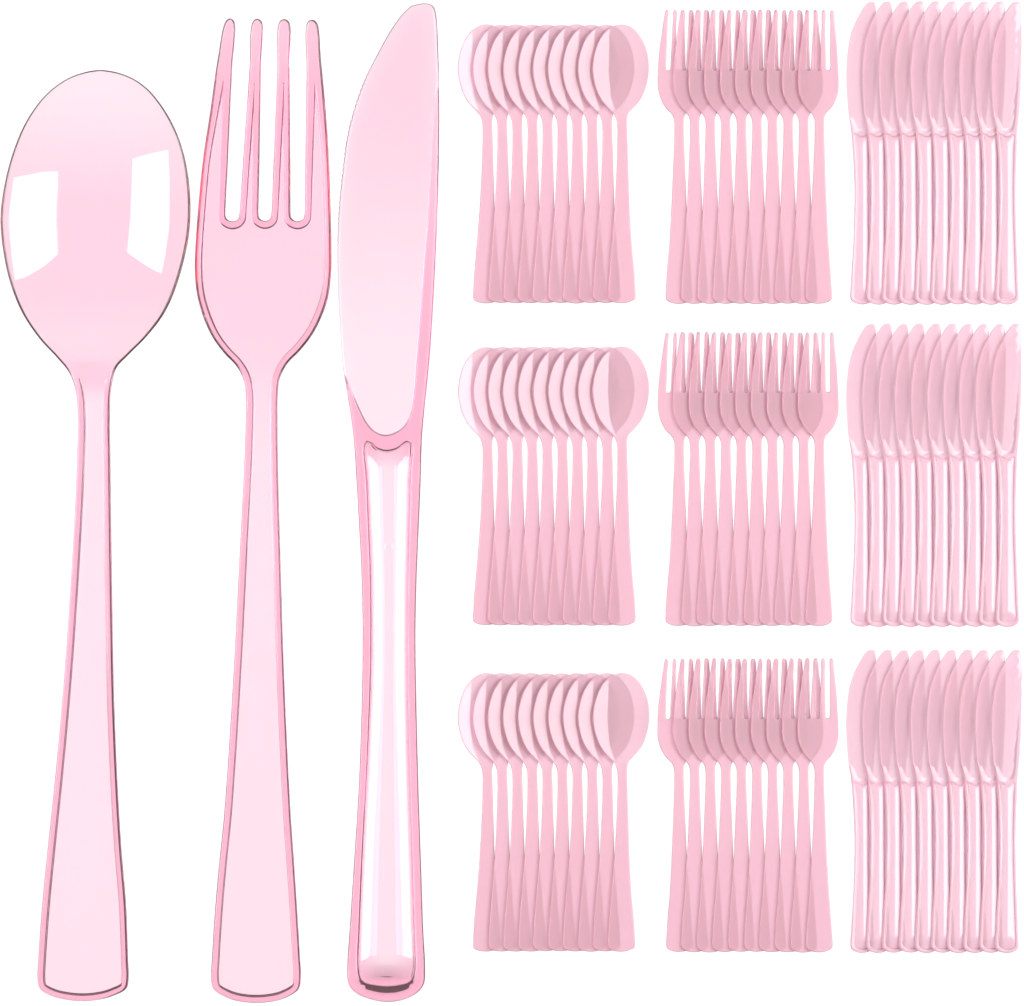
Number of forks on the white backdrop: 31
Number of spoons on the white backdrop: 31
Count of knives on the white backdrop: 31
